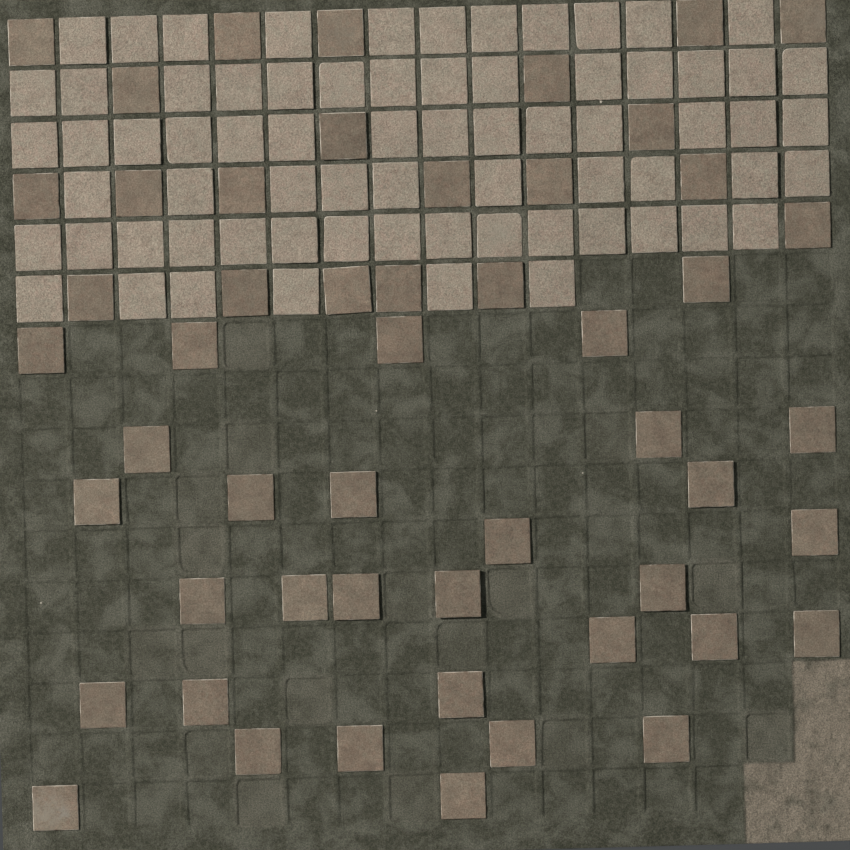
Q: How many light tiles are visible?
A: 70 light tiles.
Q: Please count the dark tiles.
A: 52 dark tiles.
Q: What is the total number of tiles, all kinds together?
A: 122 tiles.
